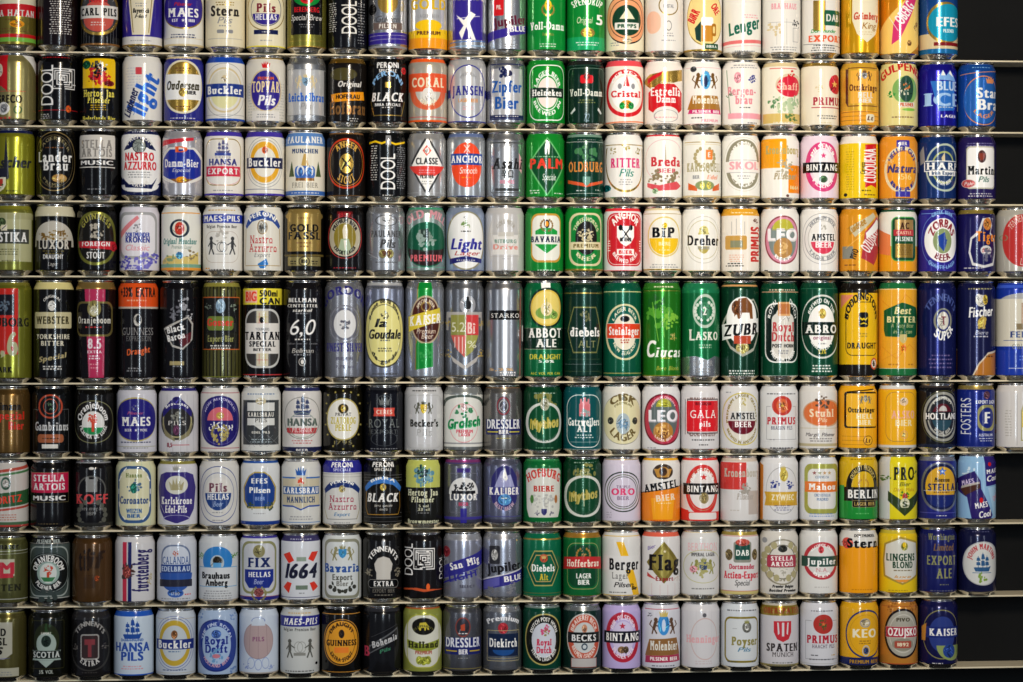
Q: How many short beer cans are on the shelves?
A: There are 200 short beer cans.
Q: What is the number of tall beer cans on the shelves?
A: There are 26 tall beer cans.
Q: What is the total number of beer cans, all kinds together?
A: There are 226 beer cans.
